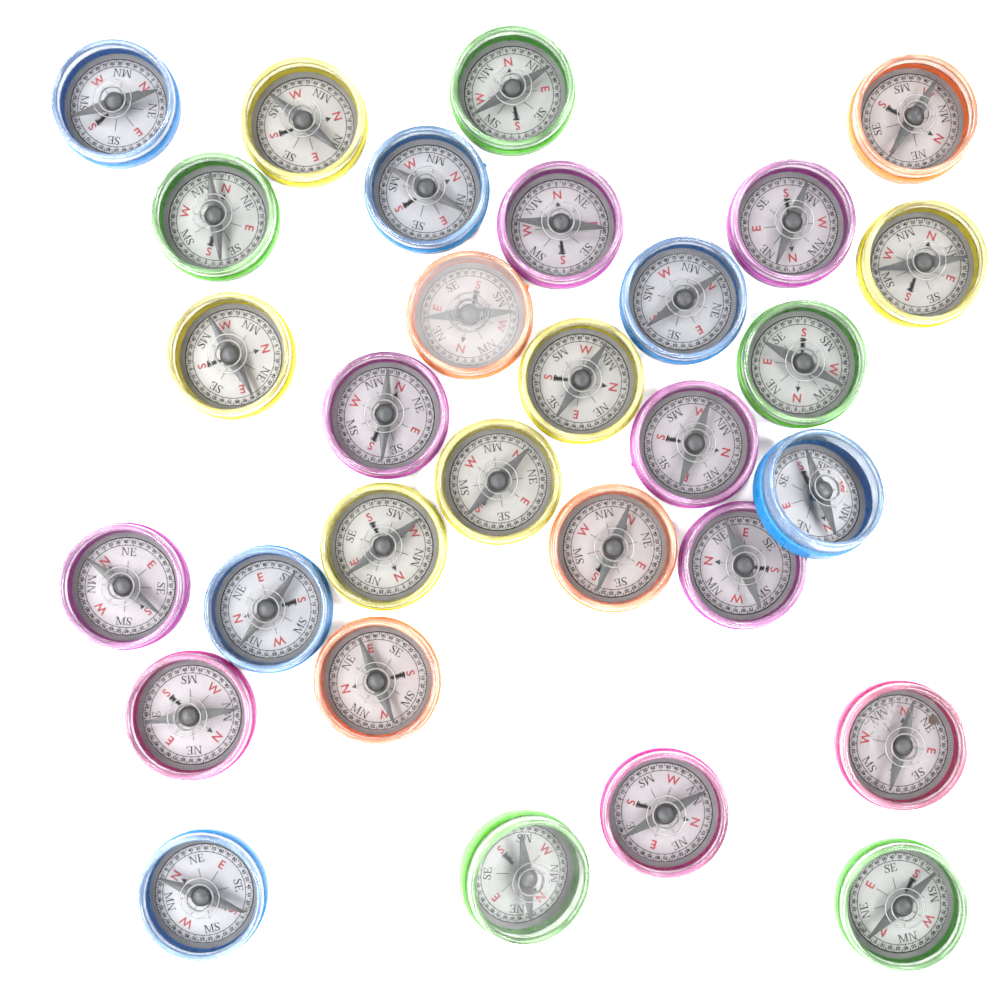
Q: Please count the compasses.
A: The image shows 30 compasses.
